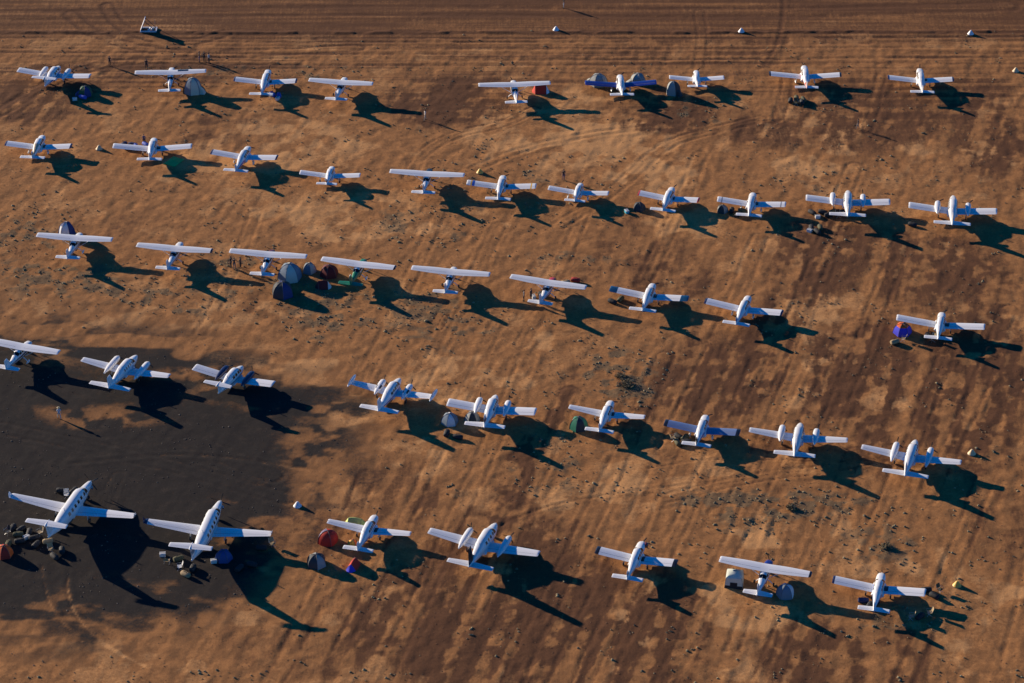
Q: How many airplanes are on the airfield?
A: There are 45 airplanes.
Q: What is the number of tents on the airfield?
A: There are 27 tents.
